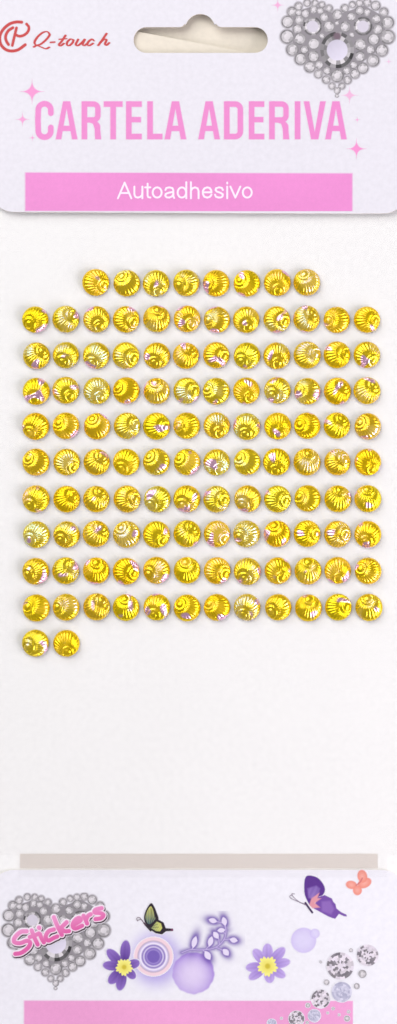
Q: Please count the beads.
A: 118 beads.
